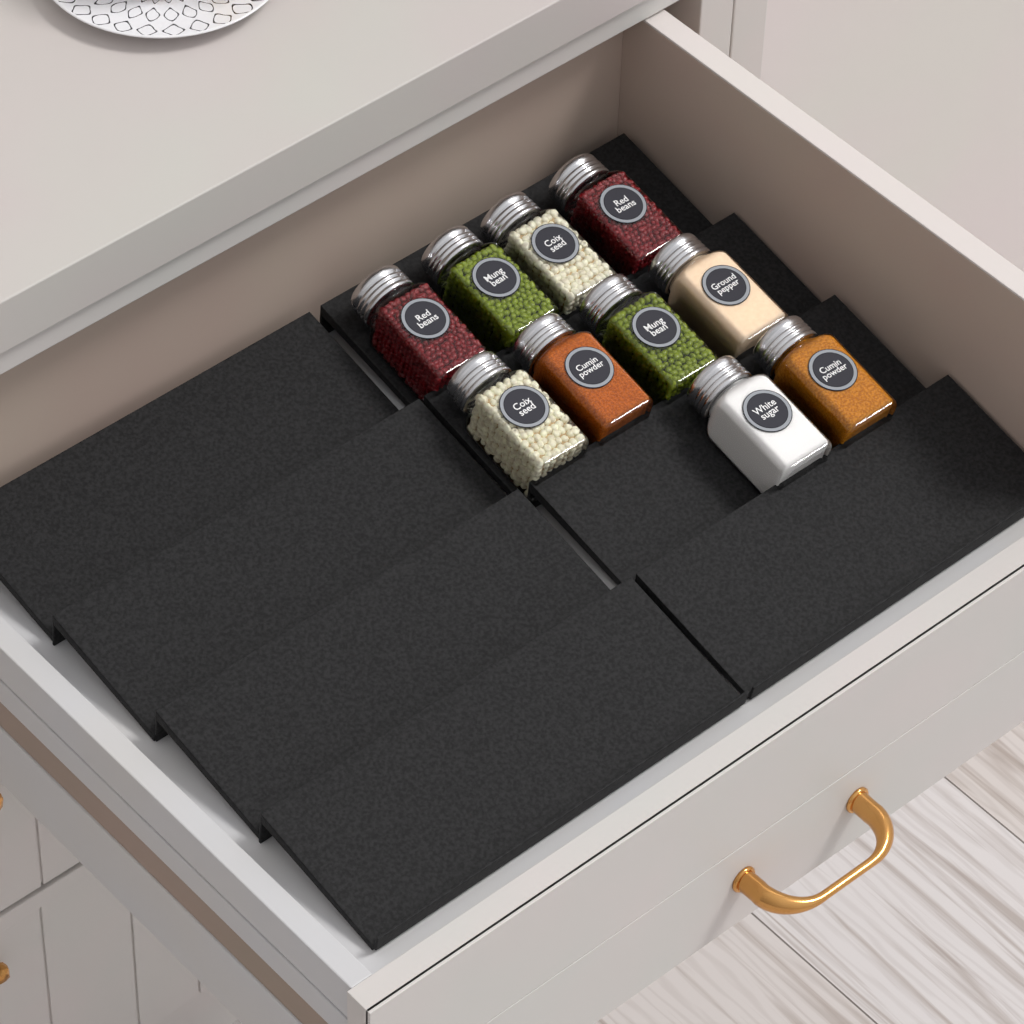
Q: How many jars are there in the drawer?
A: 10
